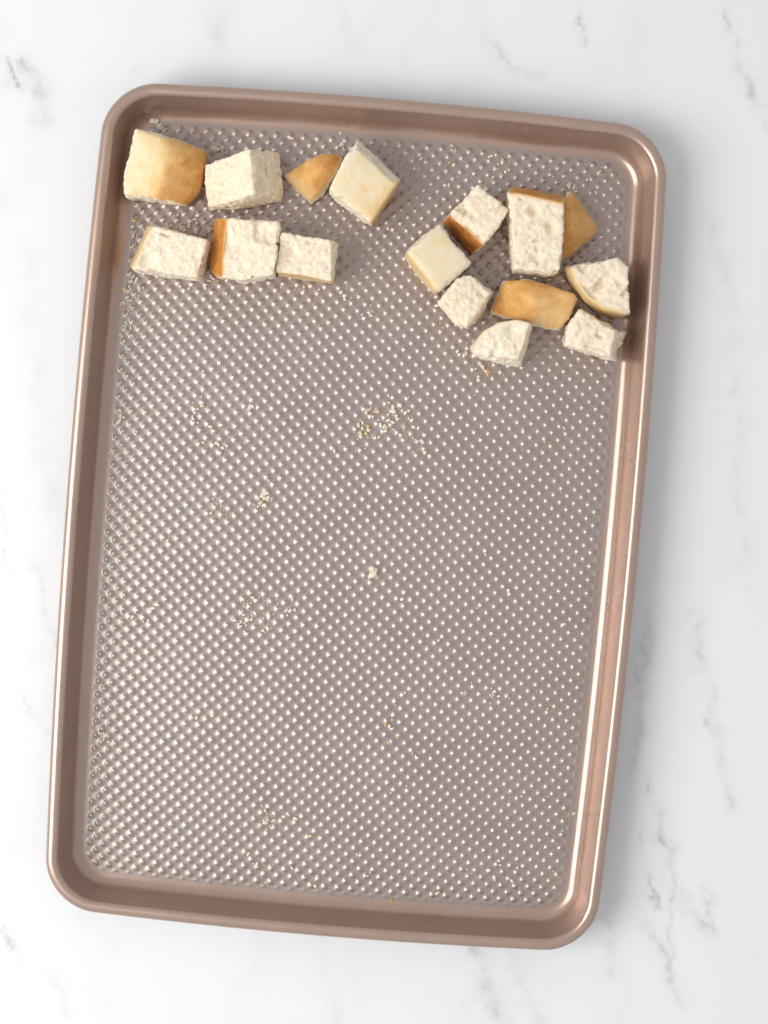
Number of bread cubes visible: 16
